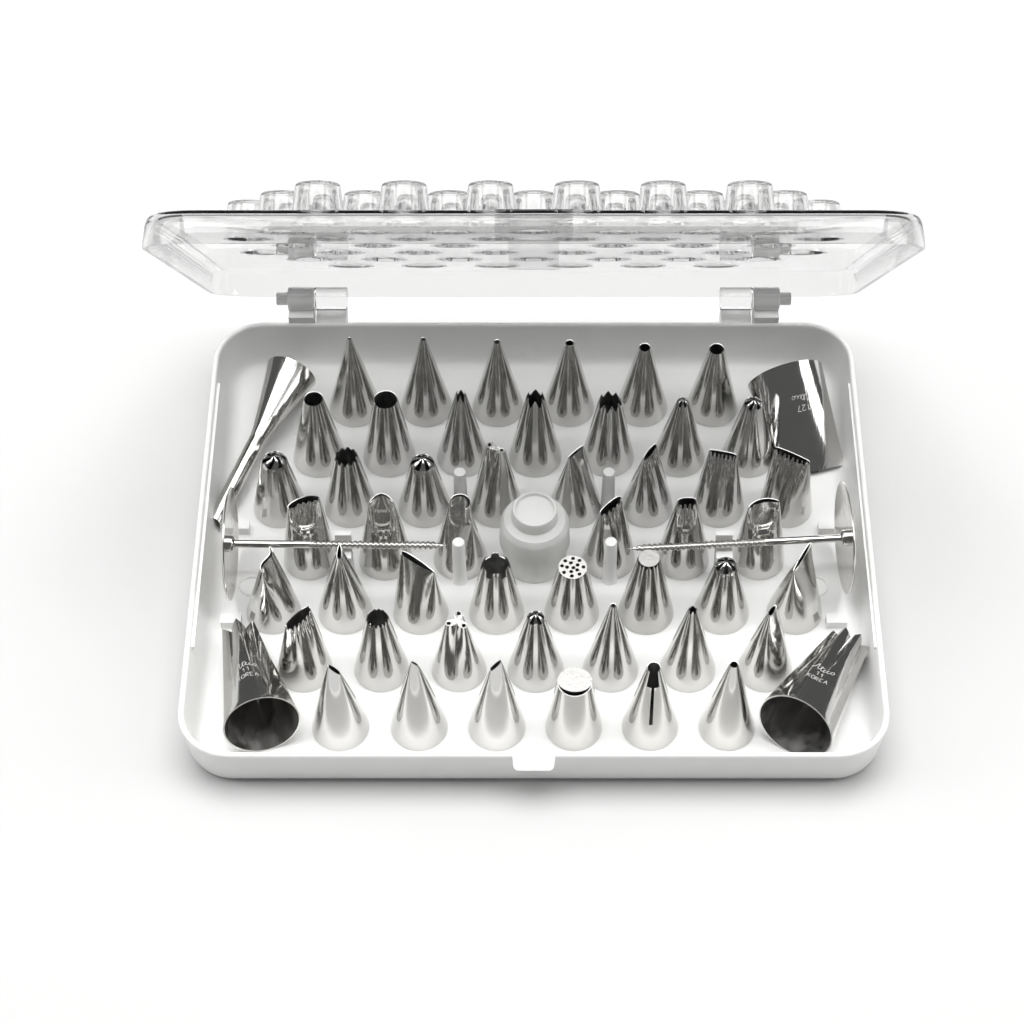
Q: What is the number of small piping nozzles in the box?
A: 48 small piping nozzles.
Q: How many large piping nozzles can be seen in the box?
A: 4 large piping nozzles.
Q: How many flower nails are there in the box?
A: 2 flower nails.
